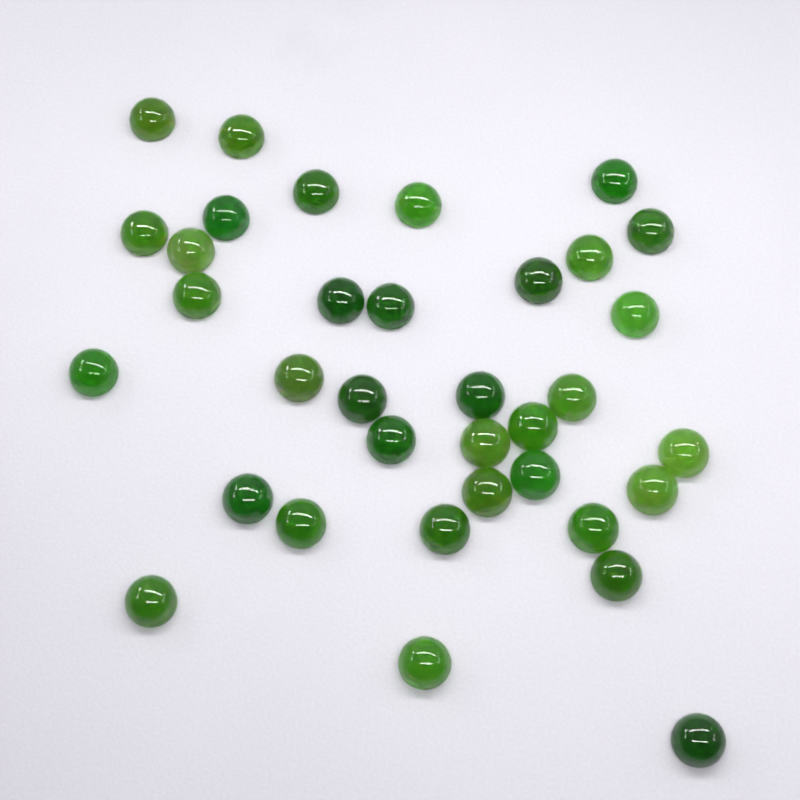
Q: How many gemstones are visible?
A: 35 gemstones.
